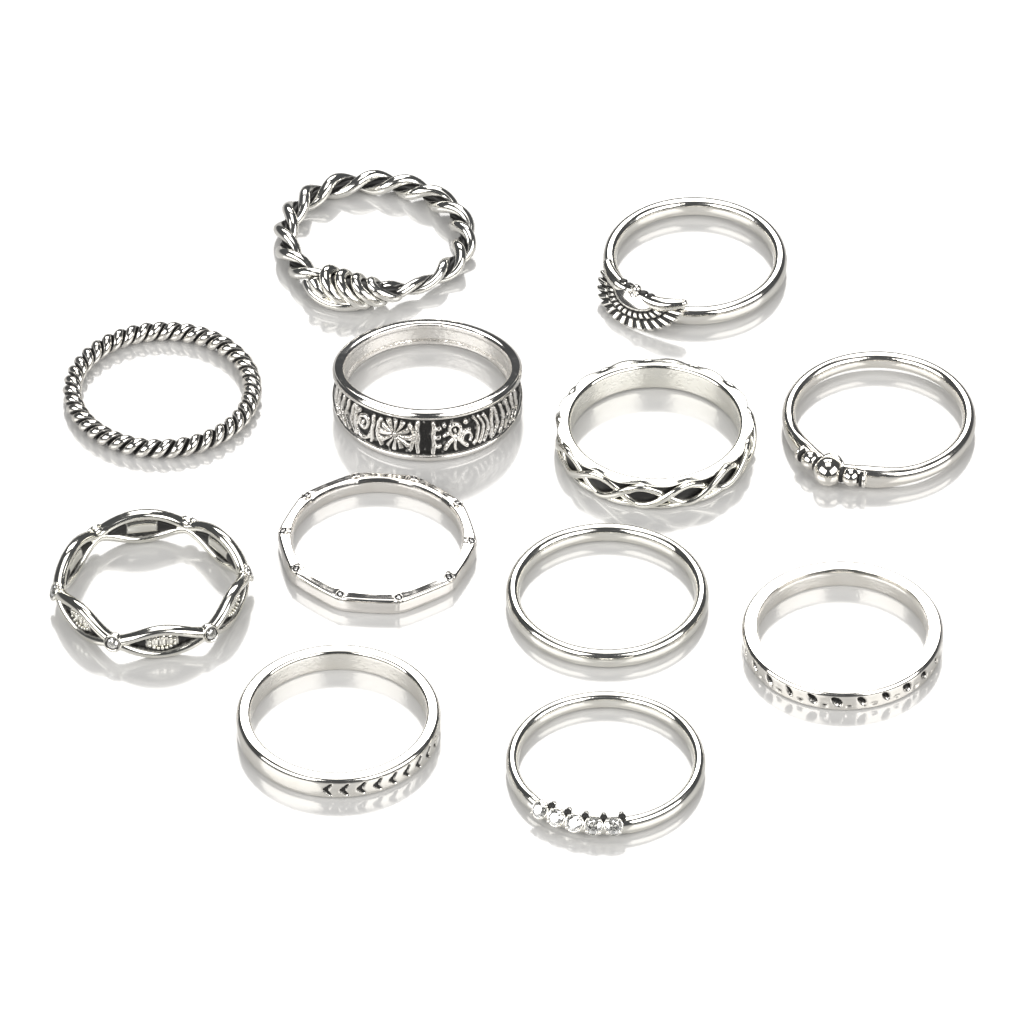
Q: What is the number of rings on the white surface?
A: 12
